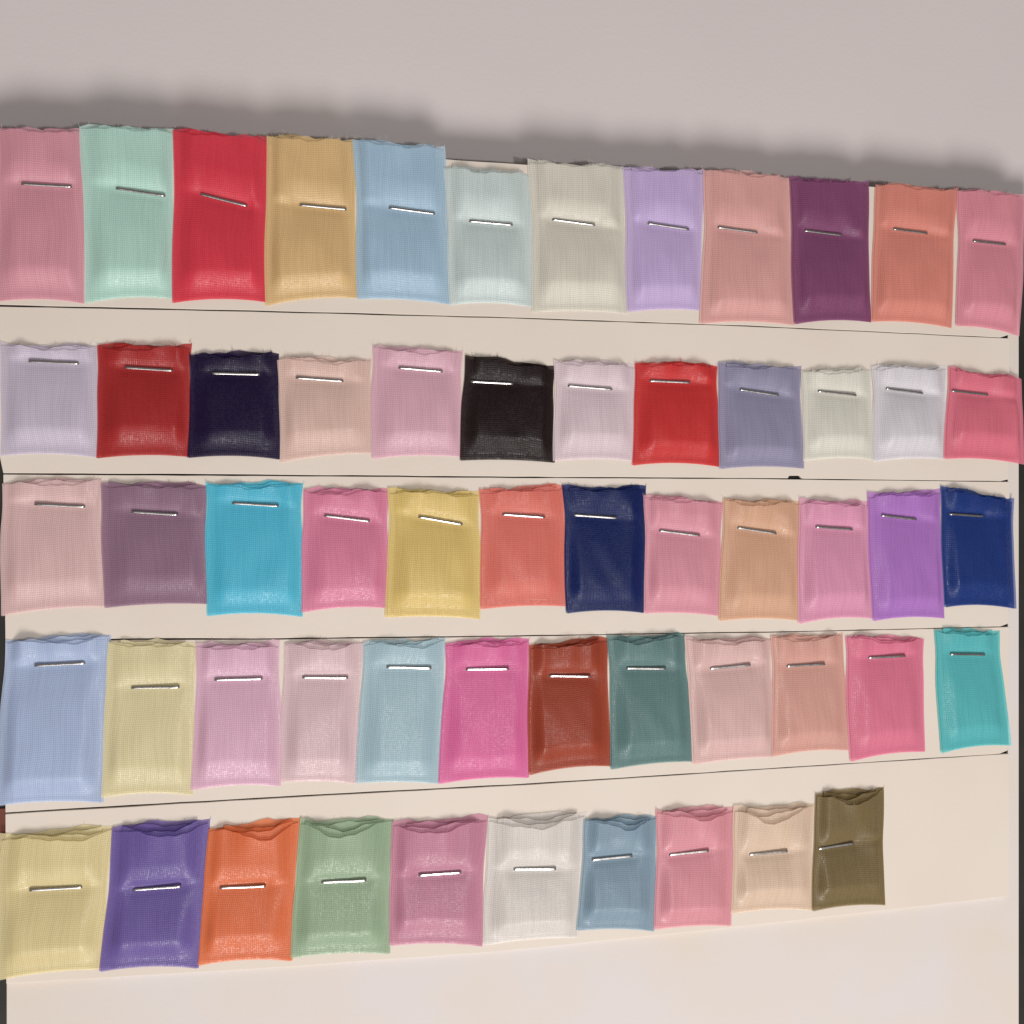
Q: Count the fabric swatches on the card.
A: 58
